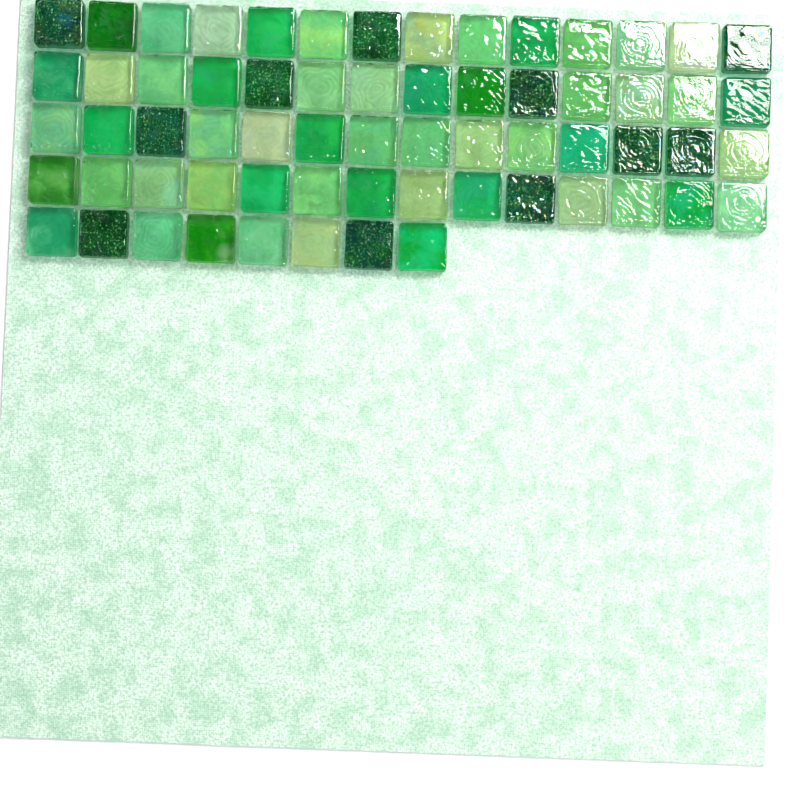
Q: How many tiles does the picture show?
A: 64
